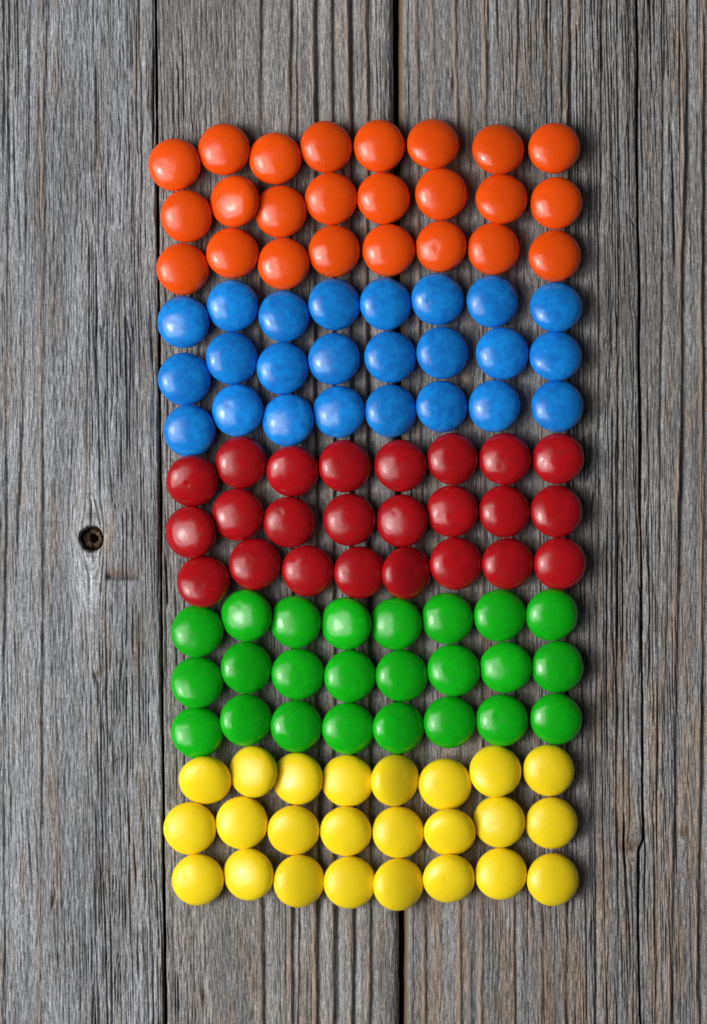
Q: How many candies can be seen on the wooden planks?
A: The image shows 120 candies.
